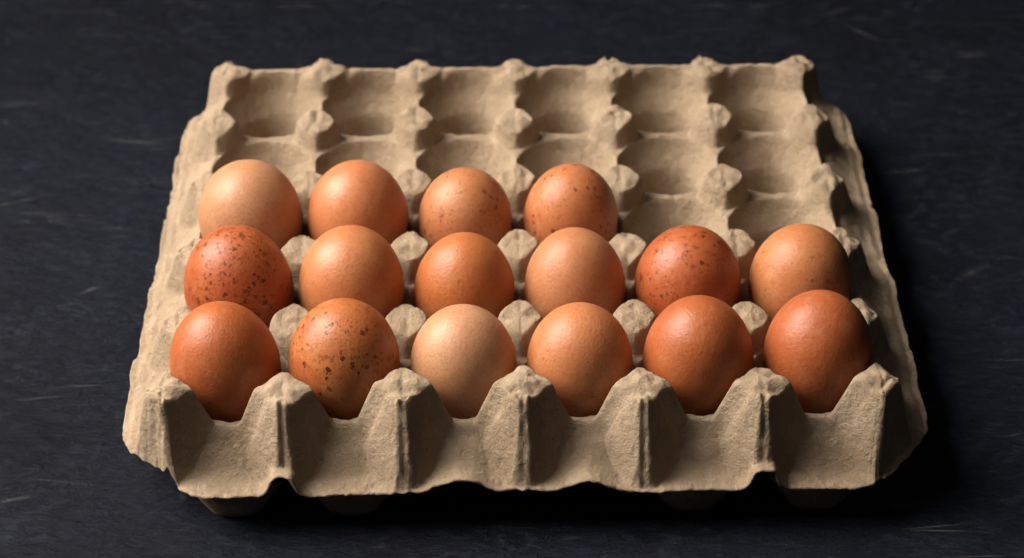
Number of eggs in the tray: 16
